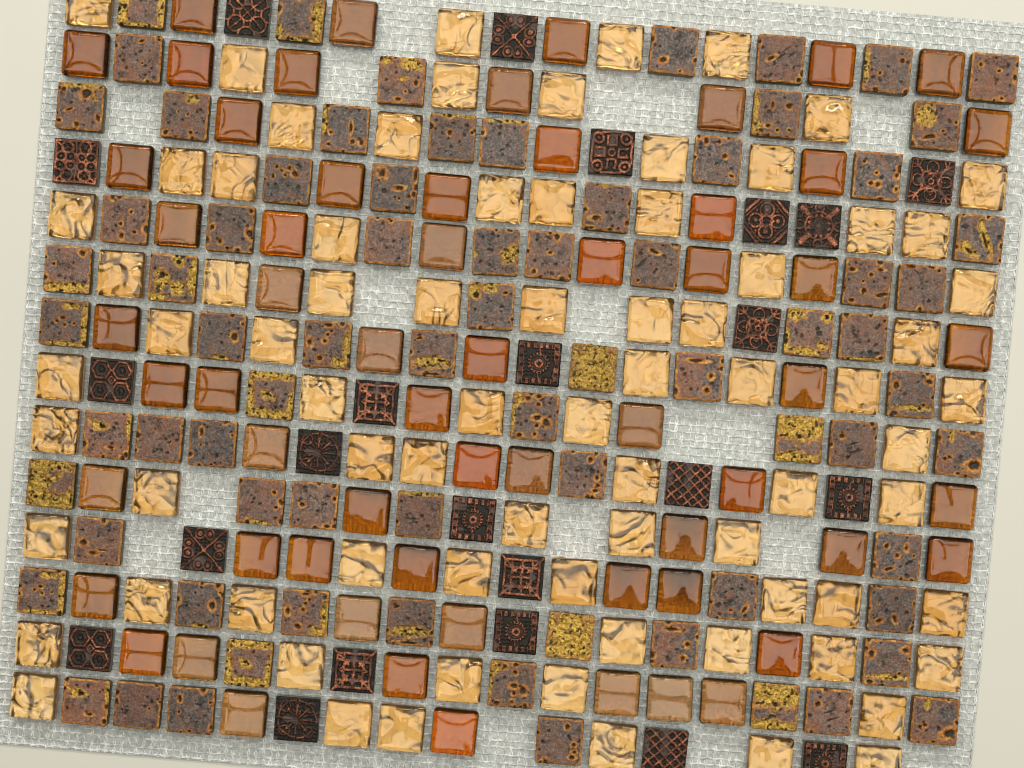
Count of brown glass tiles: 61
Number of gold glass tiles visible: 77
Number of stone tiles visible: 74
